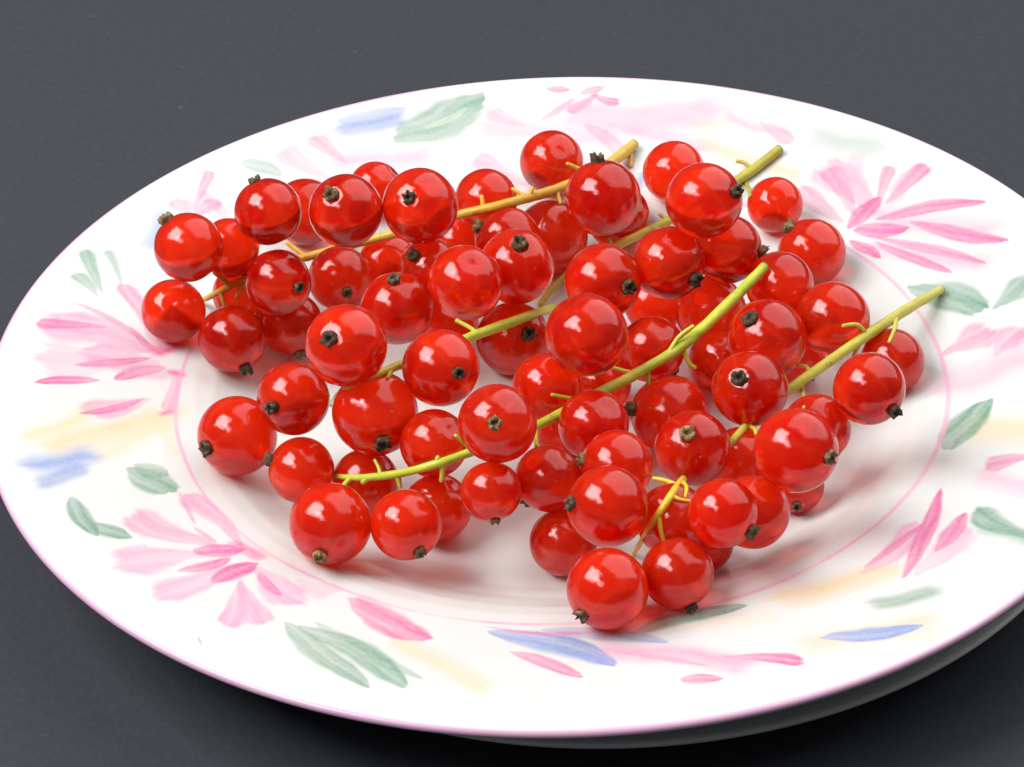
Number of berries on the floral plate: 79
